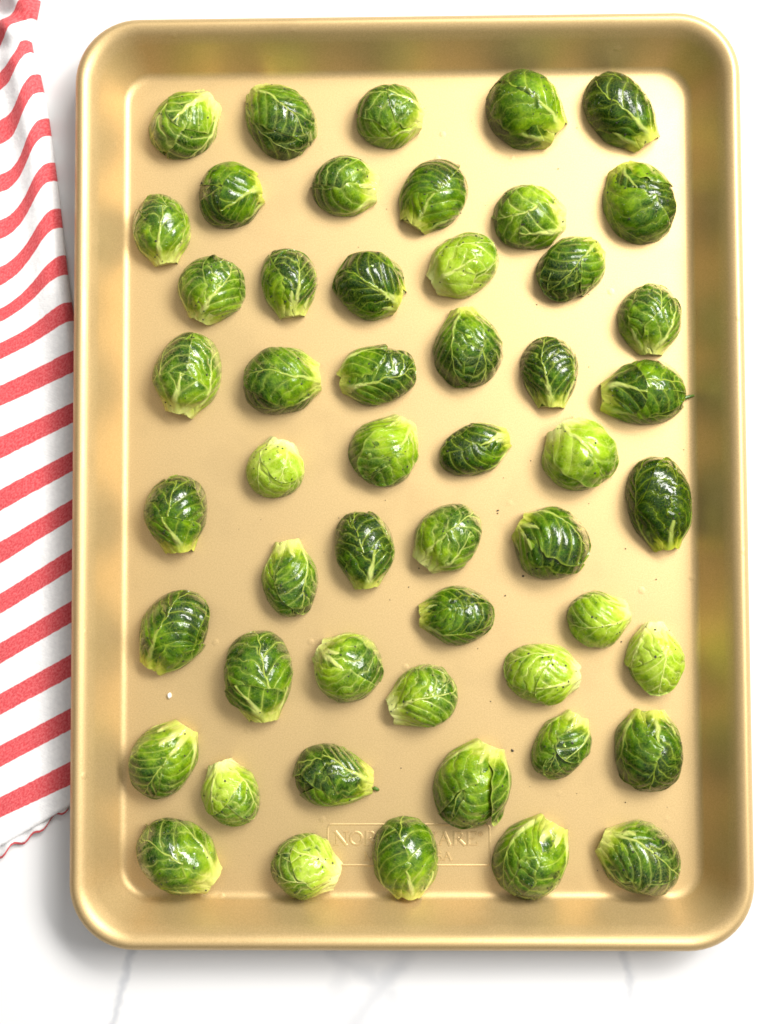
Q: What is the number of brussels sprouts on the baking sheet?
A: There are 52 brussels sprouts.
